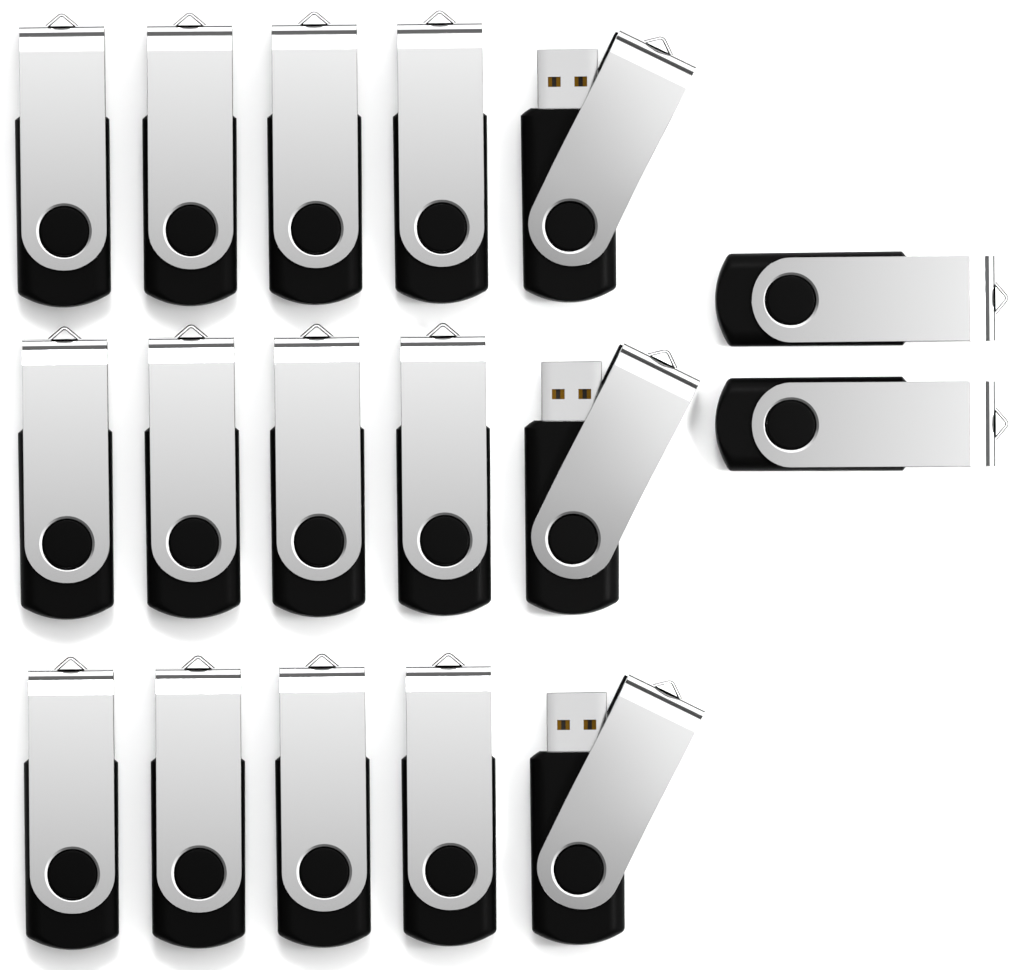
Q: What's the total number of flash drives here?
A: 17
